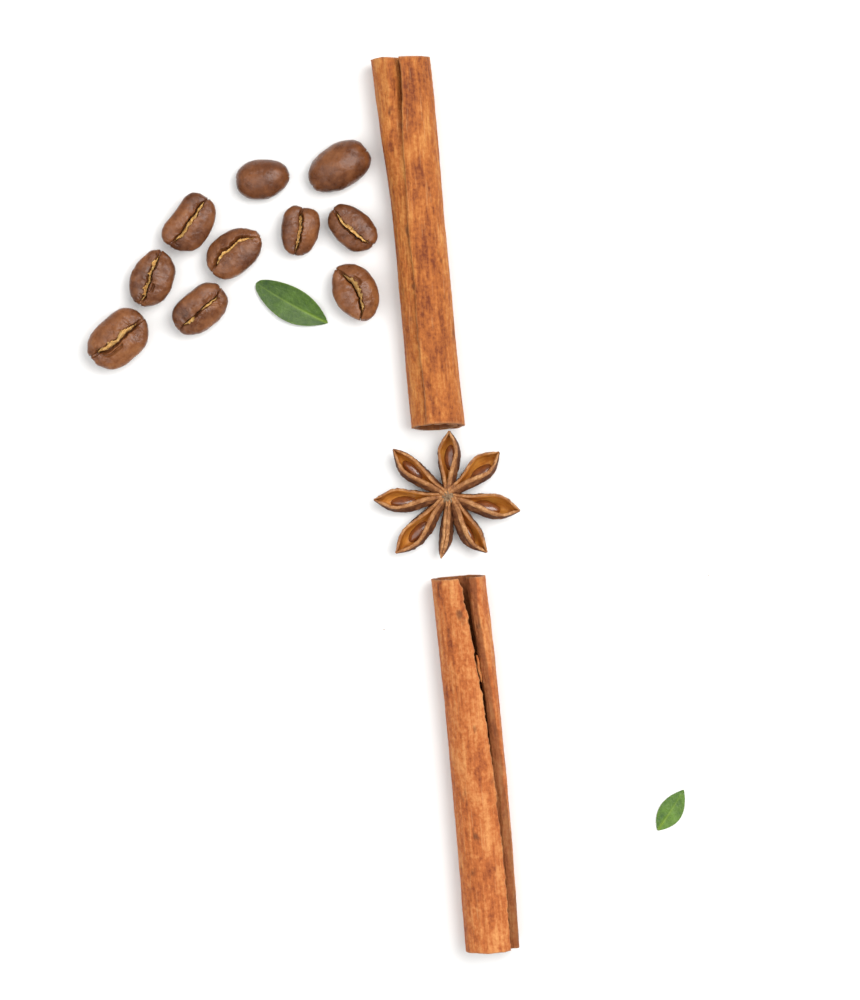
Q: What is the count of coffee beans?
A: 10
